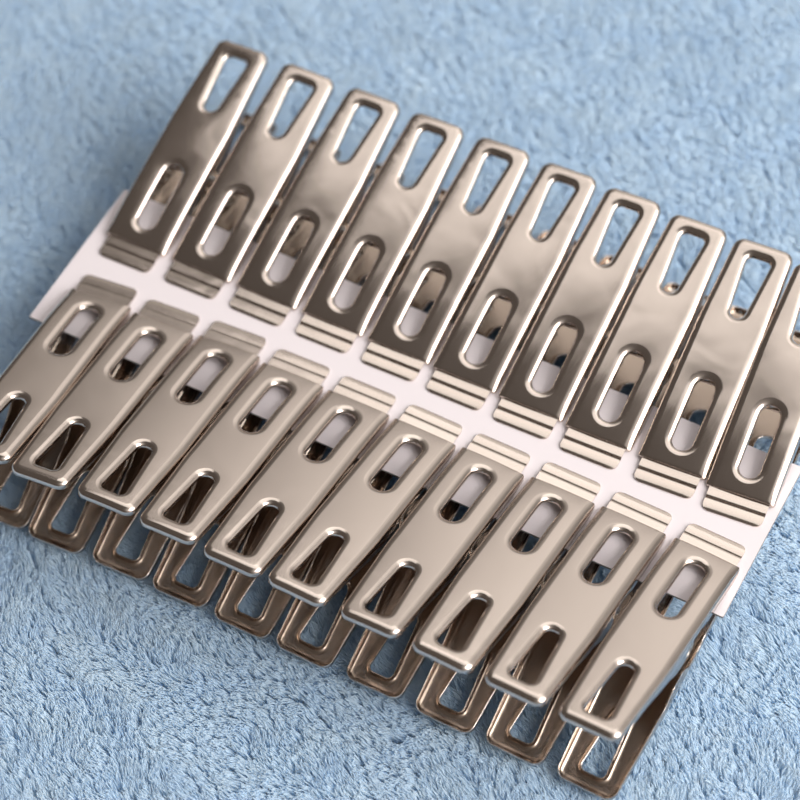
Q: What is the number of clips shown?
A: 20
